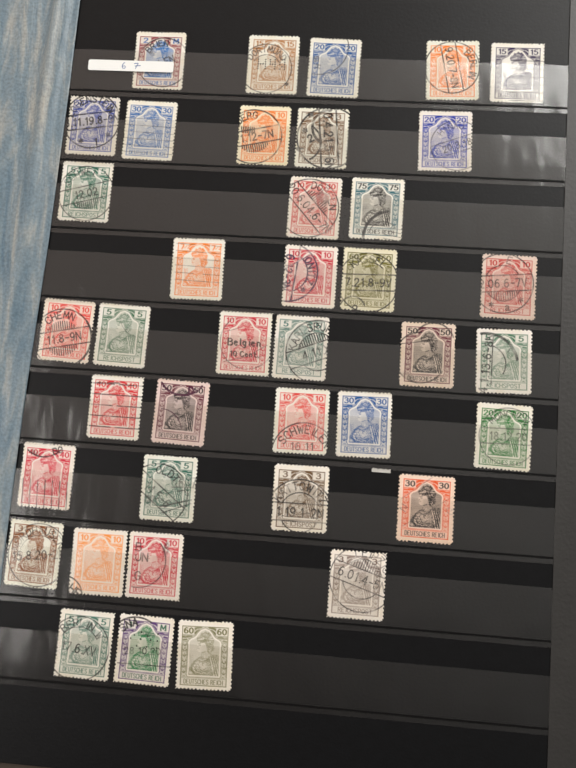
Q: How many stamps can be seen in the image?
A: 39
